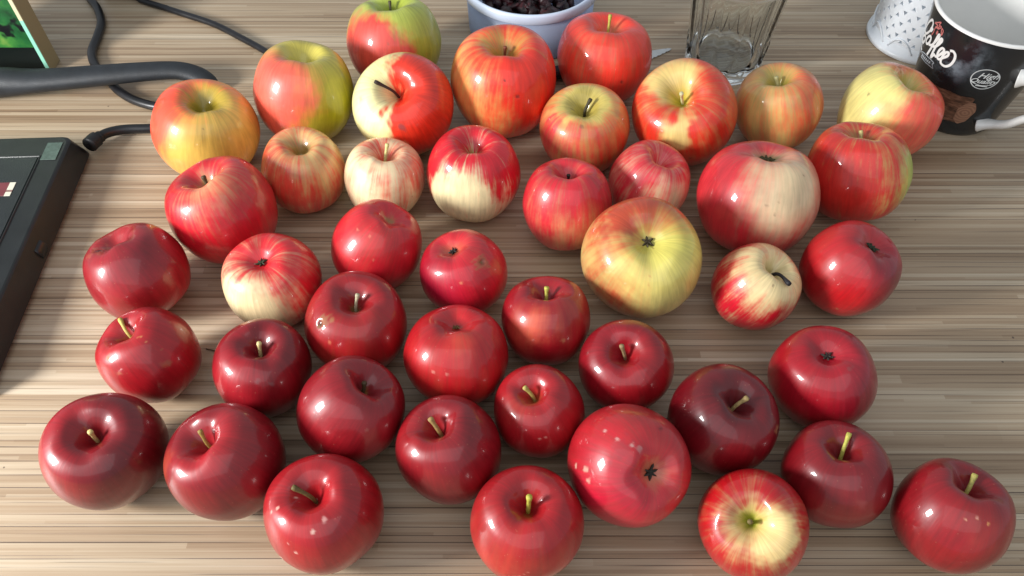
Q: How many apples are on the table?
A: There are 44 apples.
